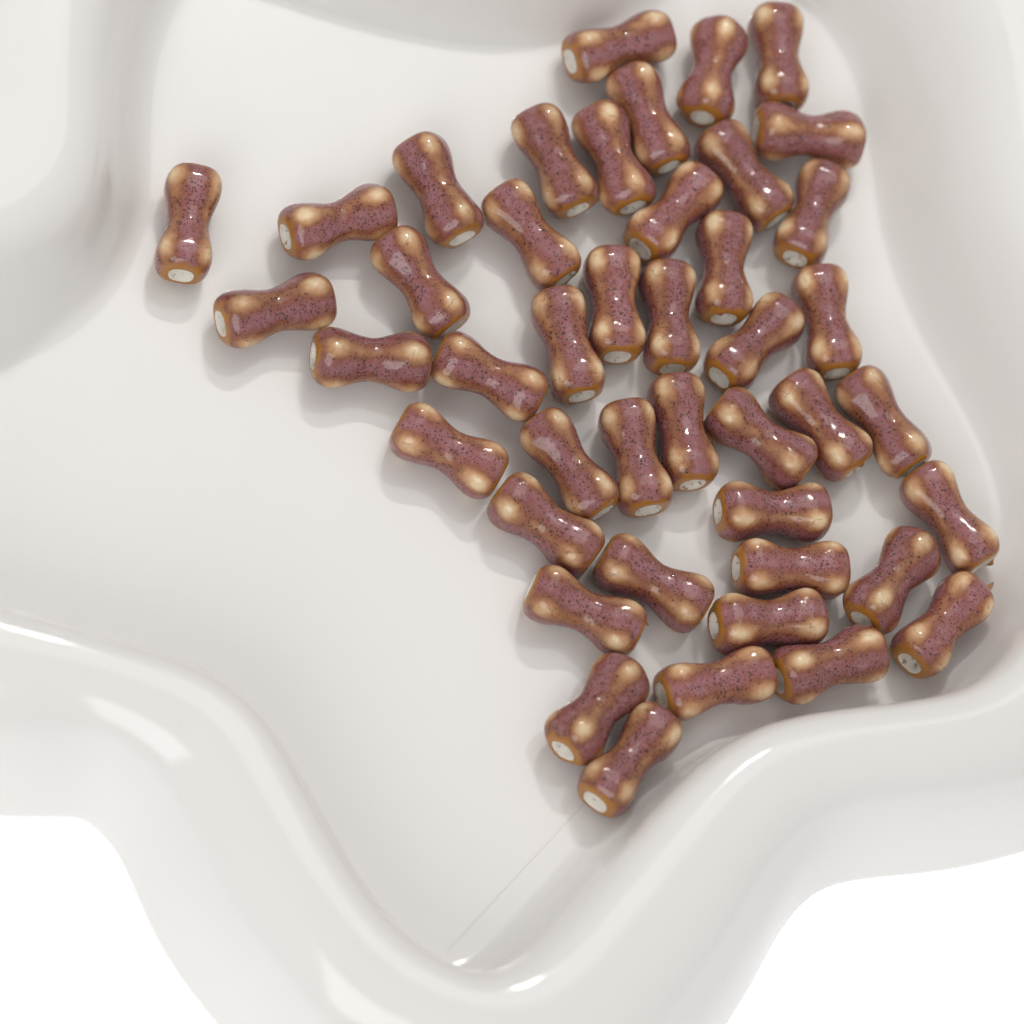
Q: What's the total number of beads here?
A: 44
